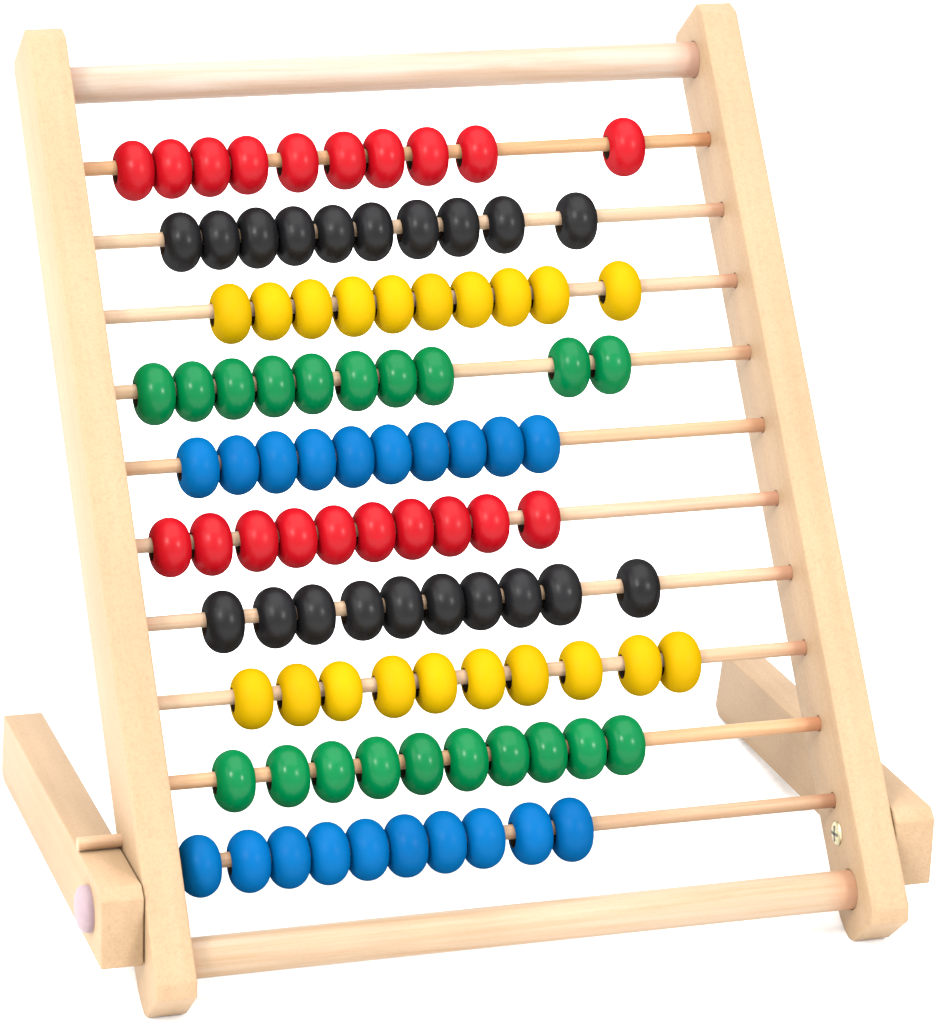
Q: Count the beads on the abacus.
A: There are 100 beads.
